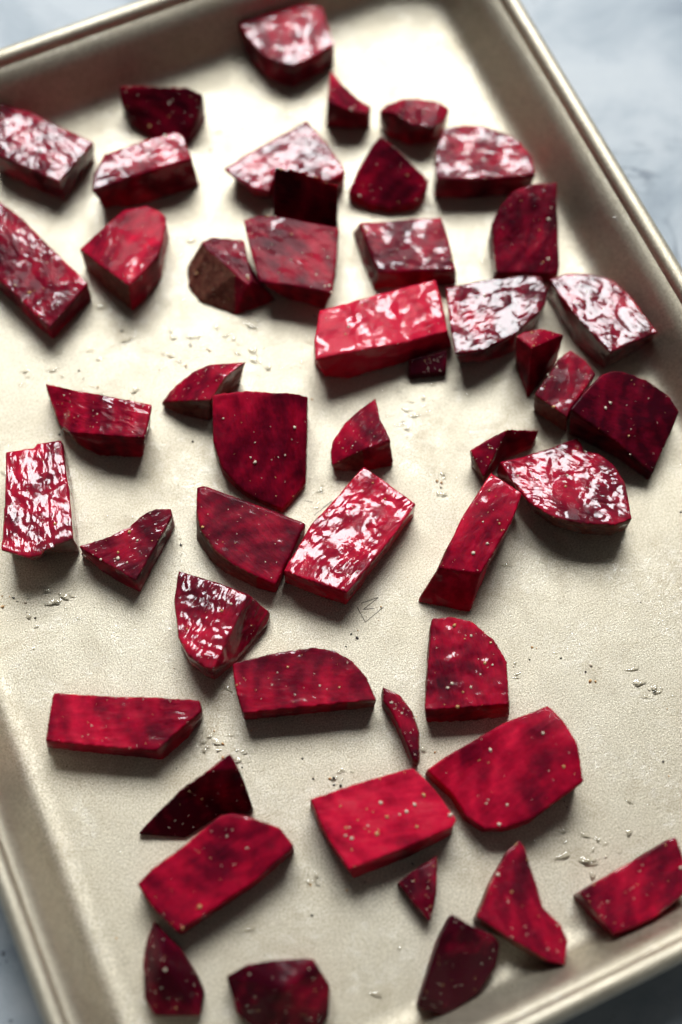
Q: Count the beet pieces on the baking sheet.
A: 49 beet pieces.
